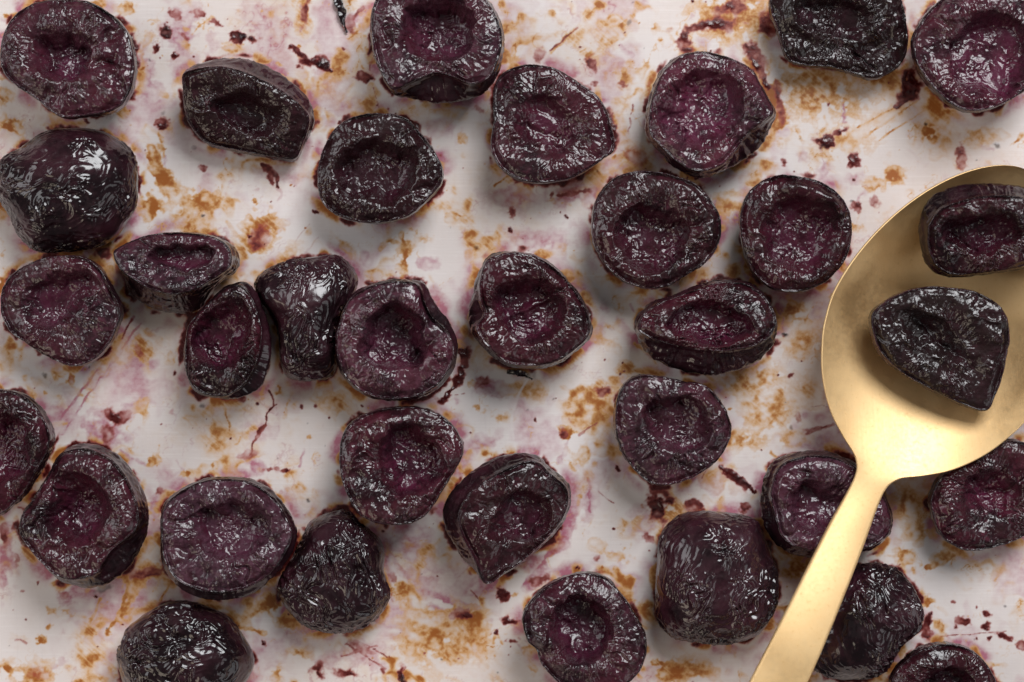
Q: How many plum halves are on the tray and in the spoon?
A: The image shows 34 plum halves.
